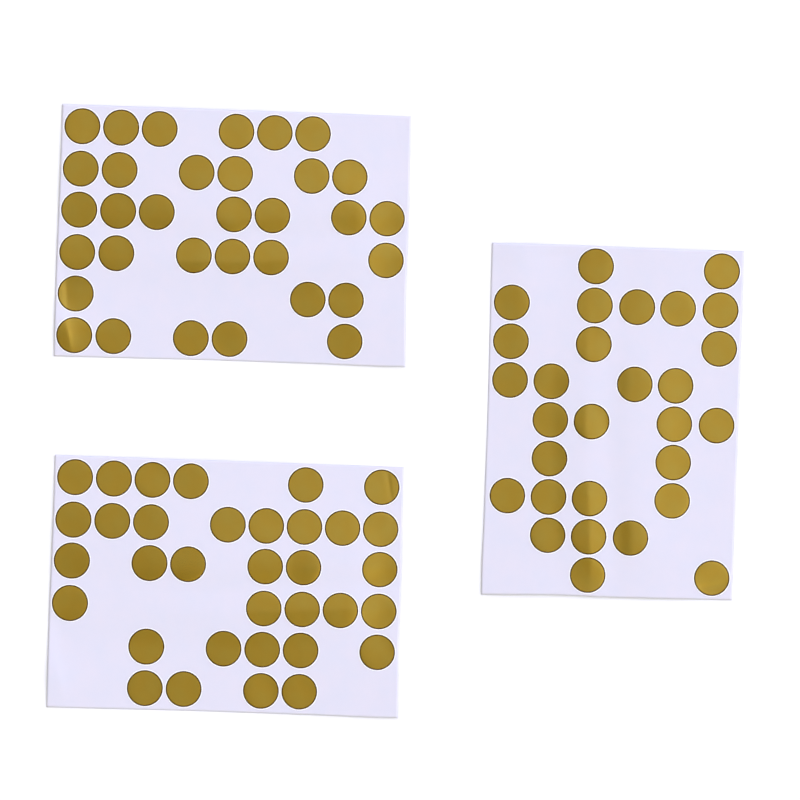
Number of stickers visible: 96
